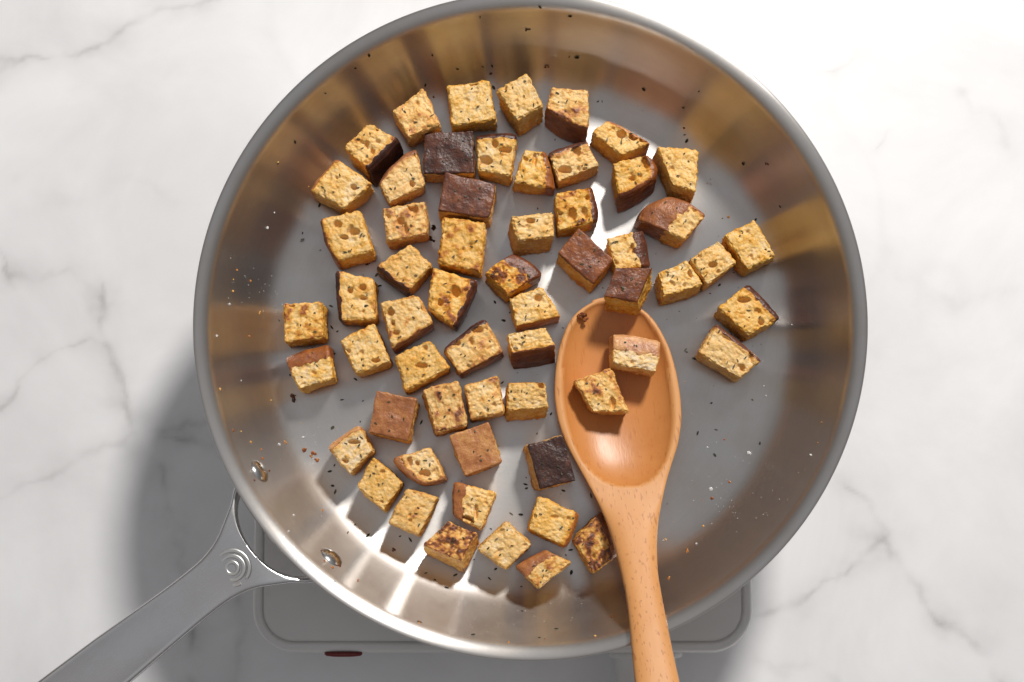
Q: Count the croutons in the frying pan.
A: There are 59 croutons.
